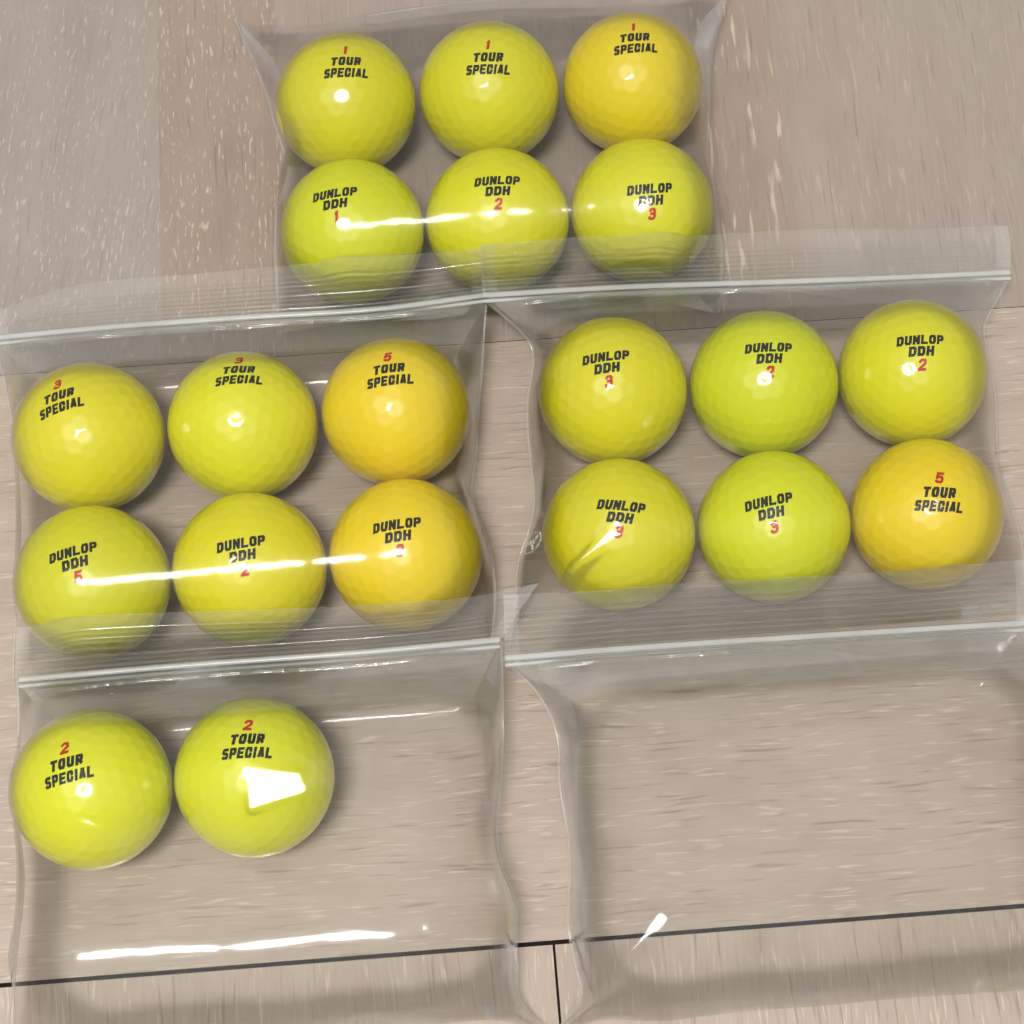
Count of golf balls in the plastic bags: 20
